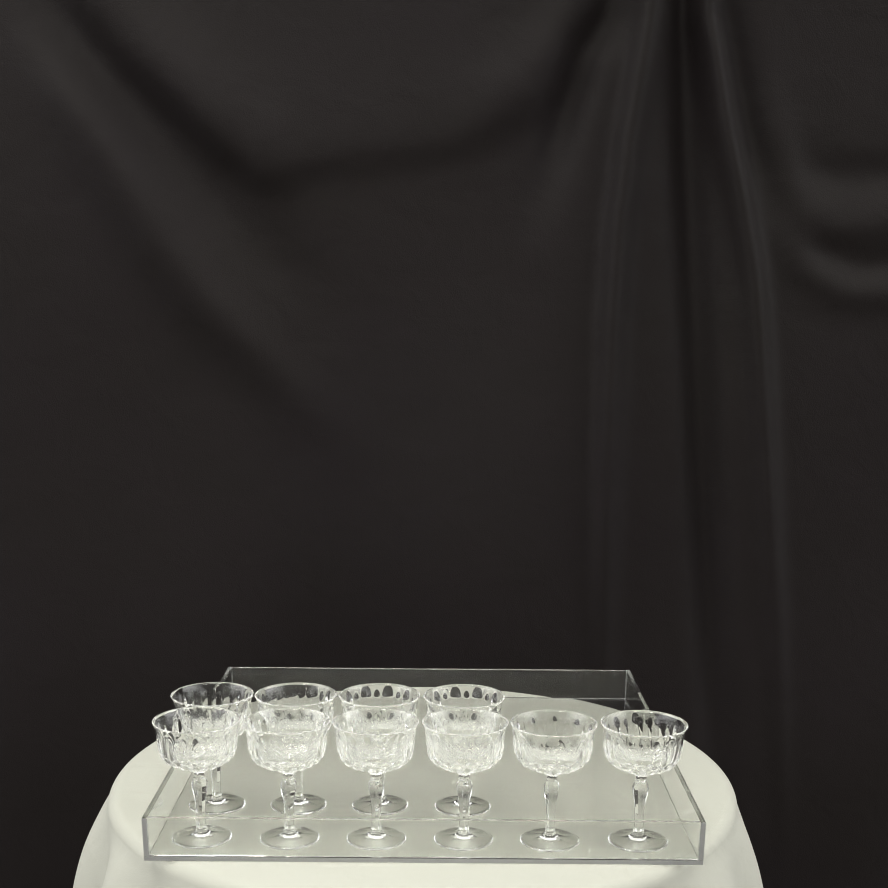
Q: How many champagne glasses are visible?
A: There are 10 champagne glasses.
